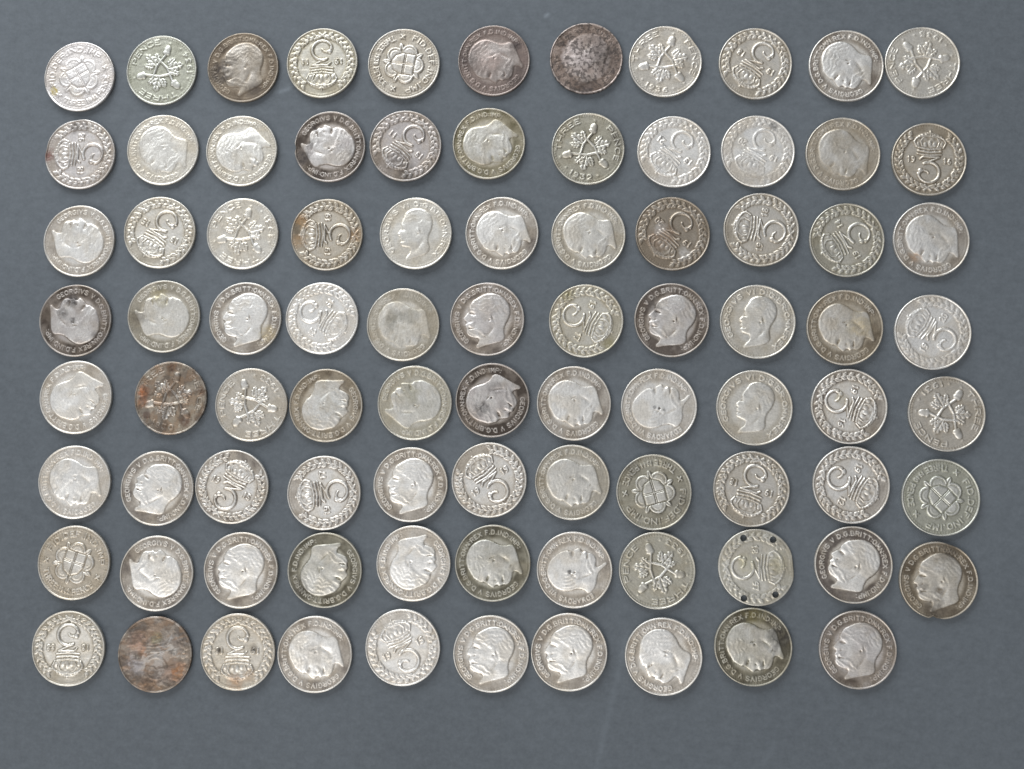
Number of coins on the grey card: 87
